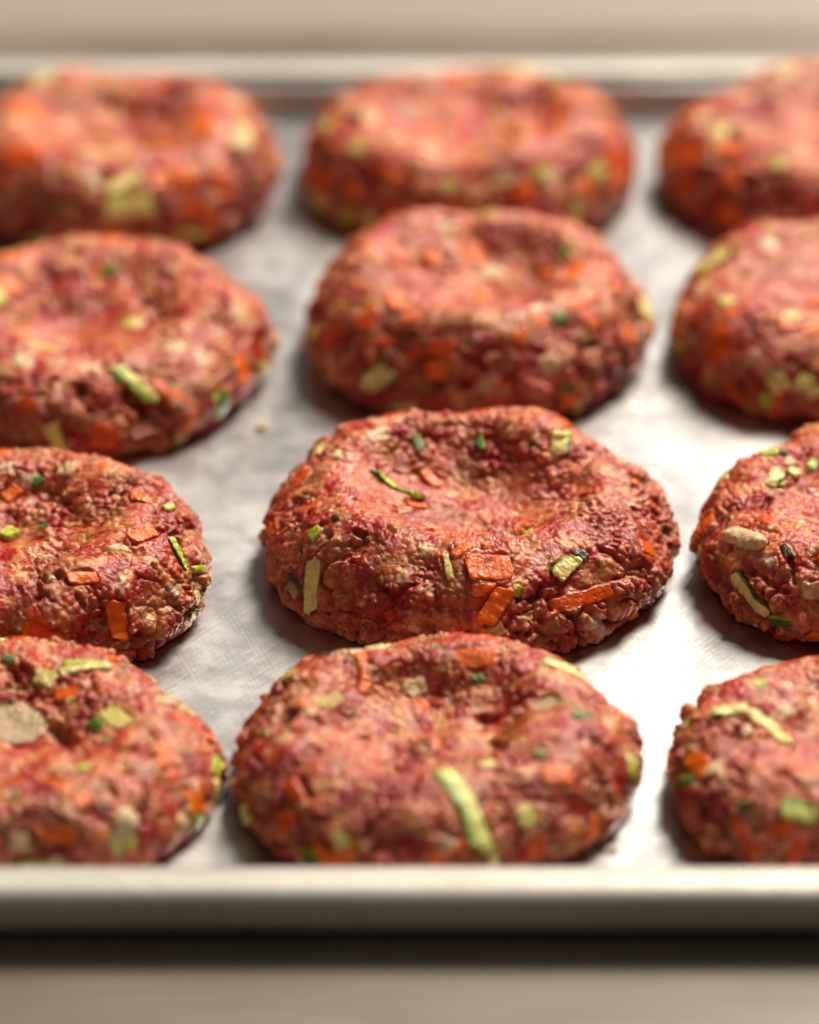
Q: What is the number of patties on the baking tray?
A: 12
